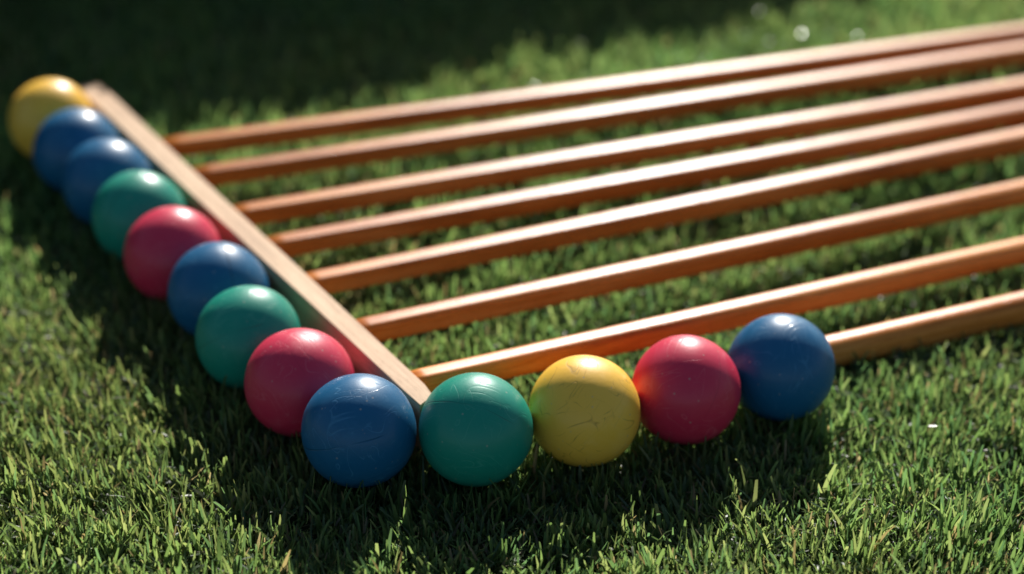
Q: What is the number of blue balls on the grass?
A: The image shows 5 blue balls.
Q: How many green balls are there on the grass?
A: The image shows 3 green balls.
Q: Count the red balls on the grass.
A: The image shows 3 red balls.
